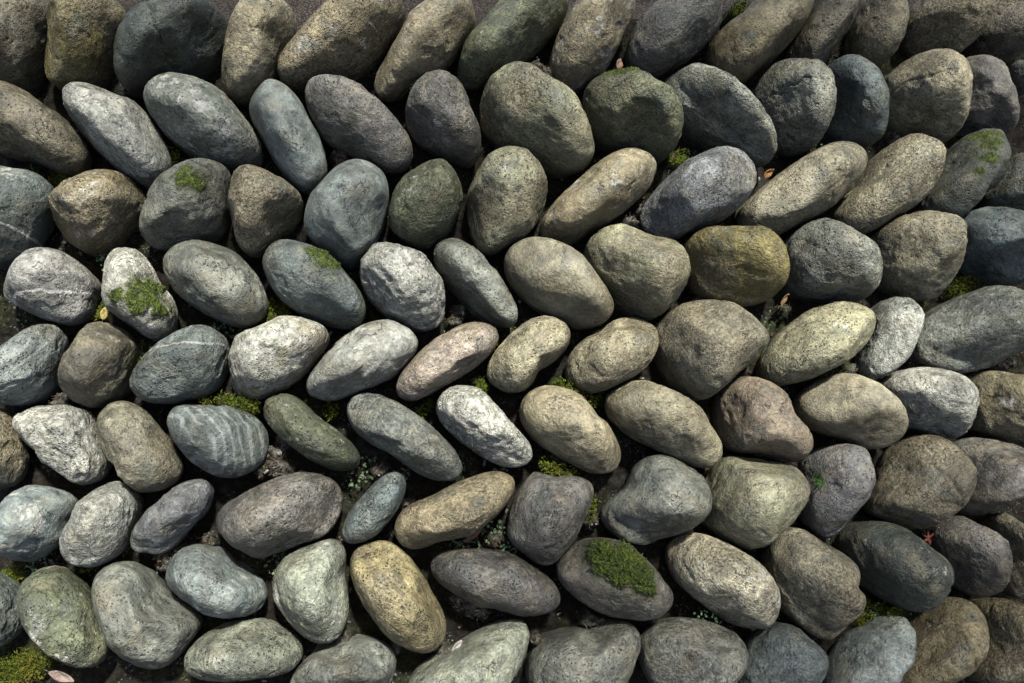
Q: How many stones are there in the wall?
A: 112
